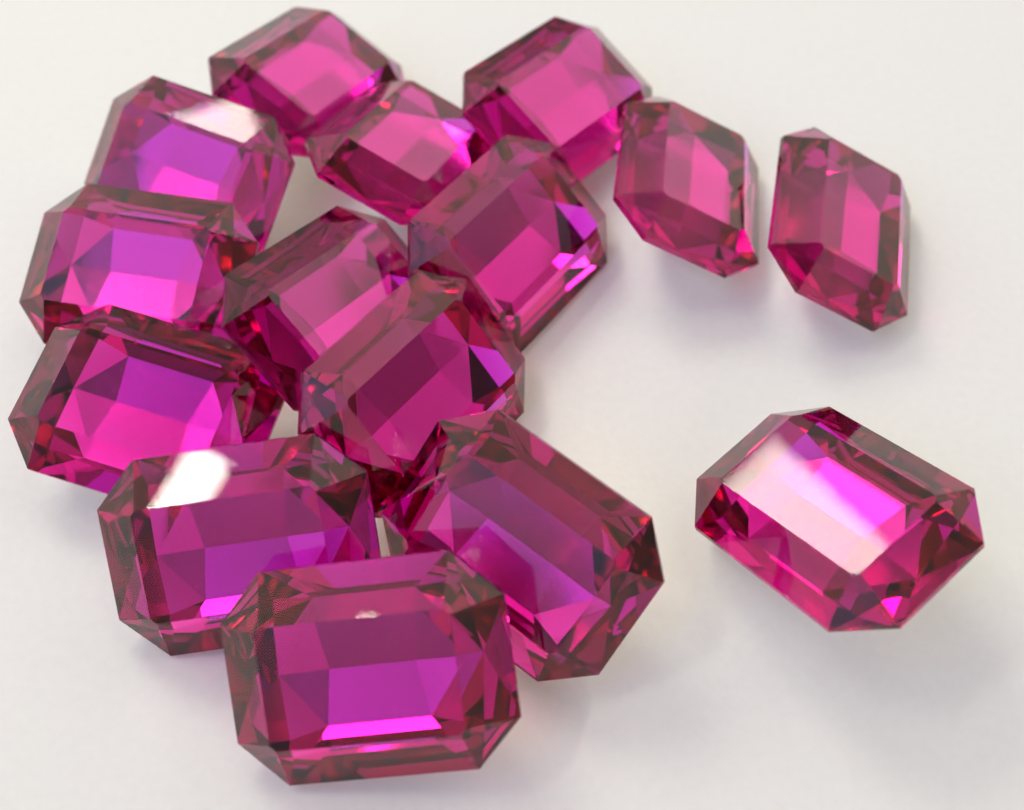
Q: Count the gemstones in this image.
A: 15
